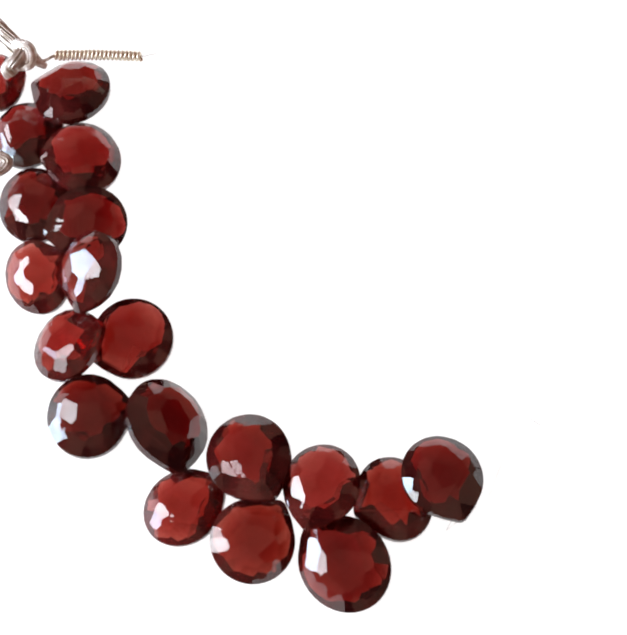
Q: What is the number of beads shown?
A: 19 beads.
